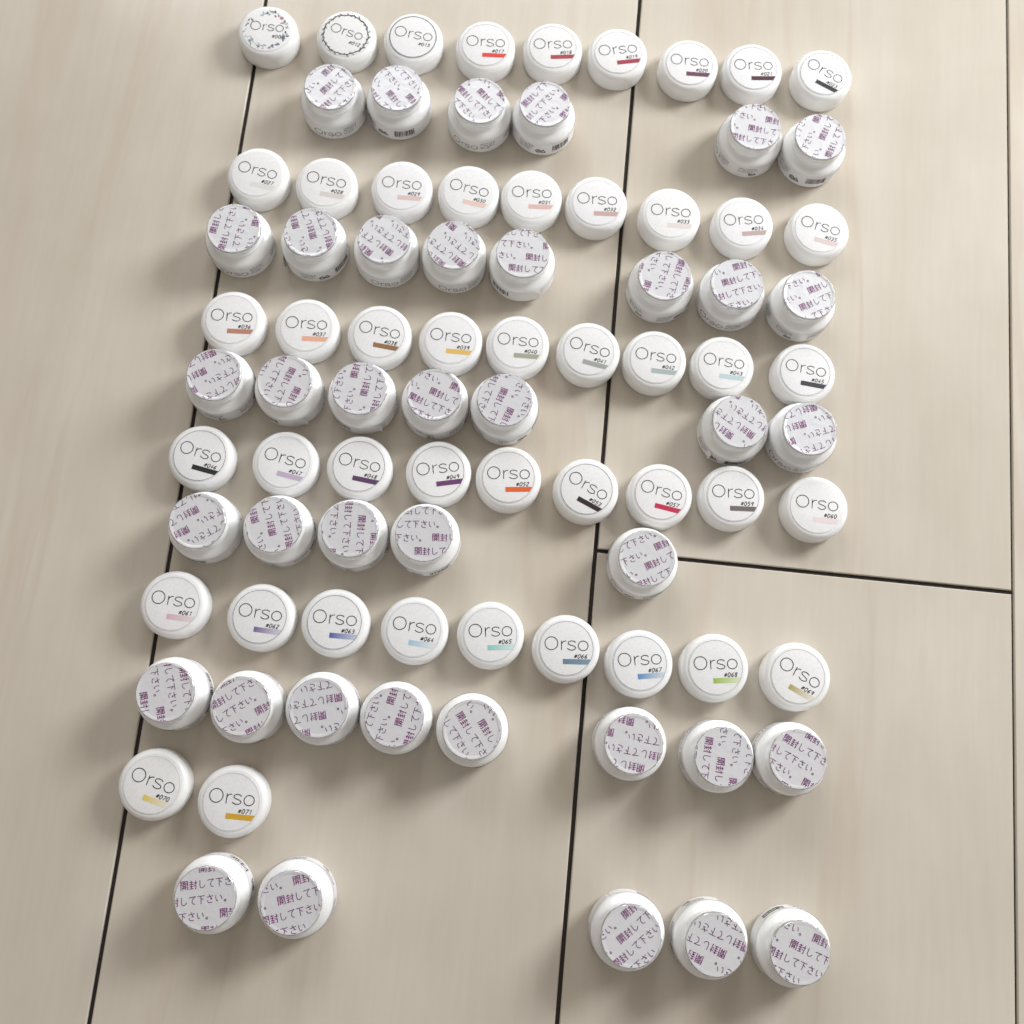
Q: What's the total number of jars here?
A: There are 39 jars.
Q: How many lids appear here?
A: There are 47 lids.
